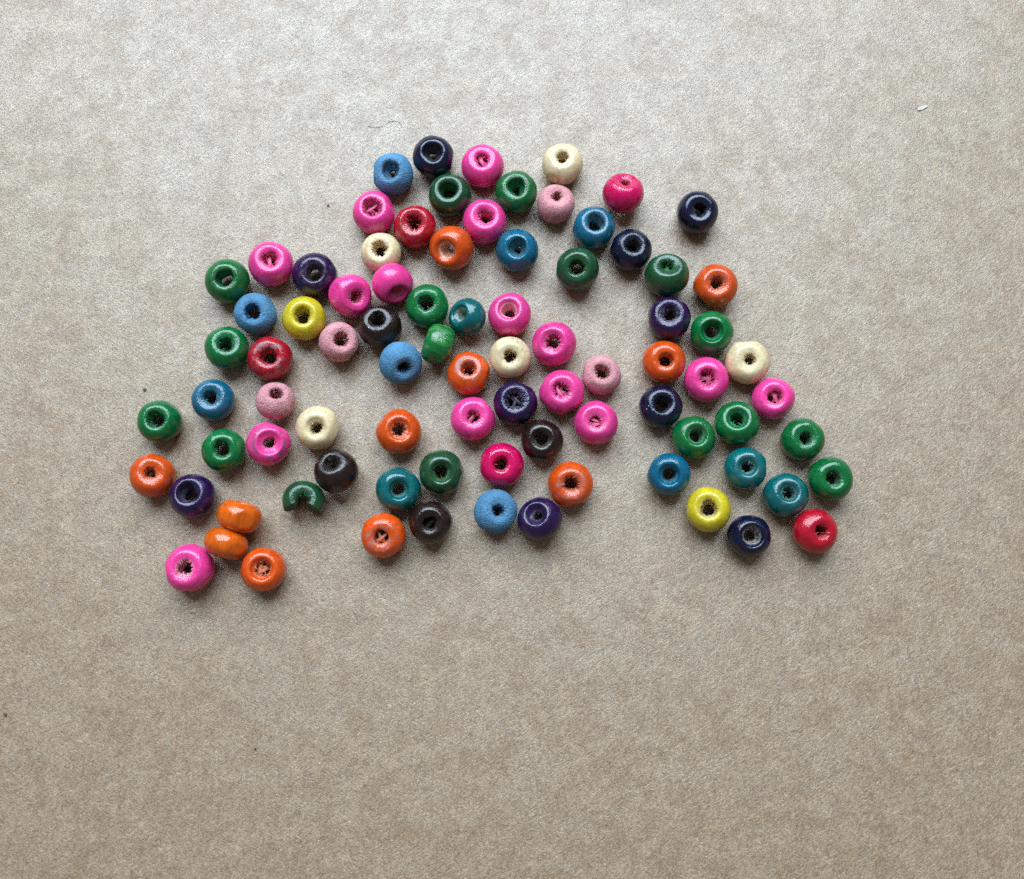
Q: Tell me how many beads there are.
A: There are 85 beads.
